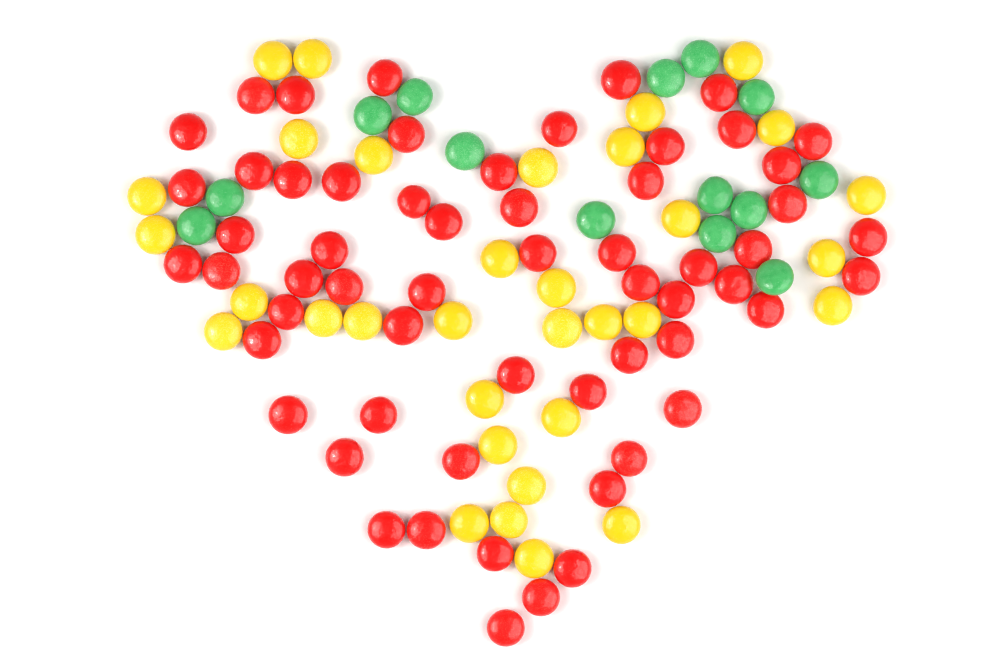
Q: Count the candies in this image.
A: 106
